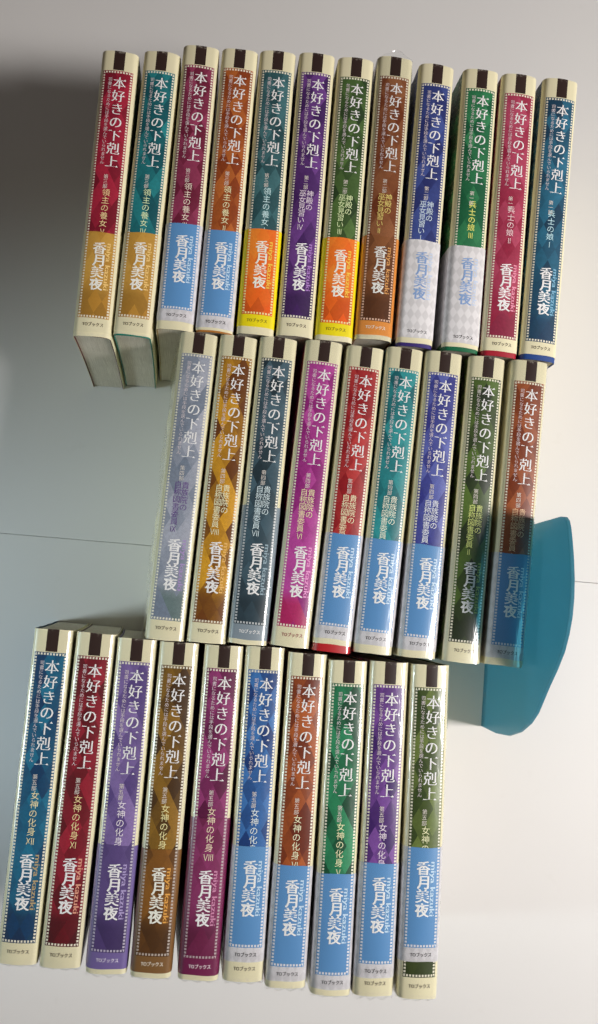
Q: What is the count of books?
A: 31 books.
